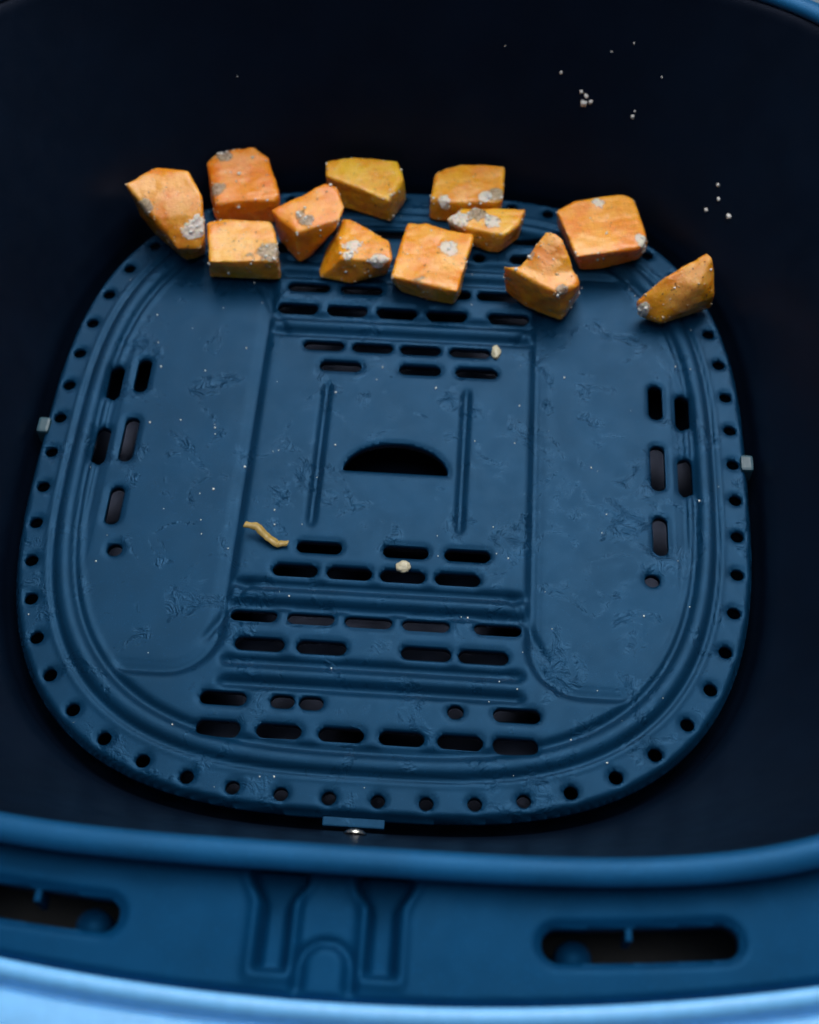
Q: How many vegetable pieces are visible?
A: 12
